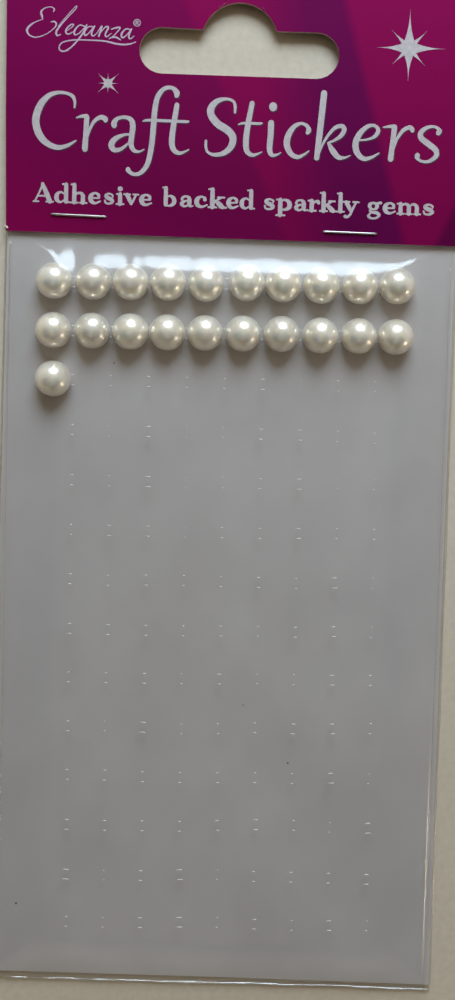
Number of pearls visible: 21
